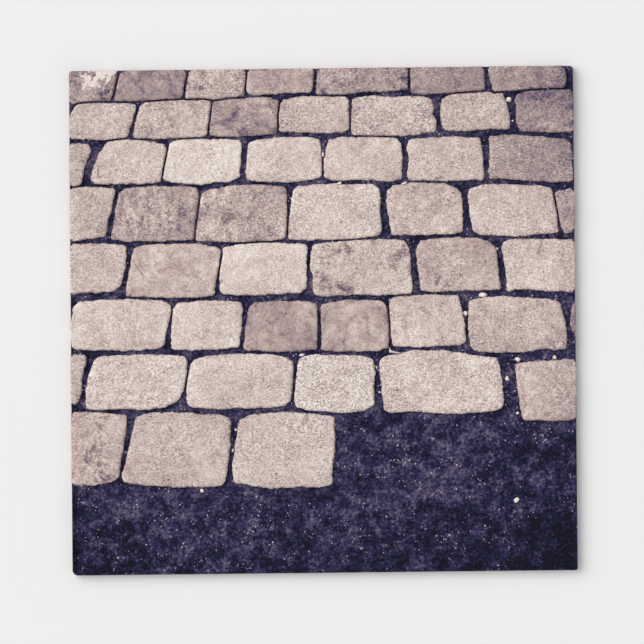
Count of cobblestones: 50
